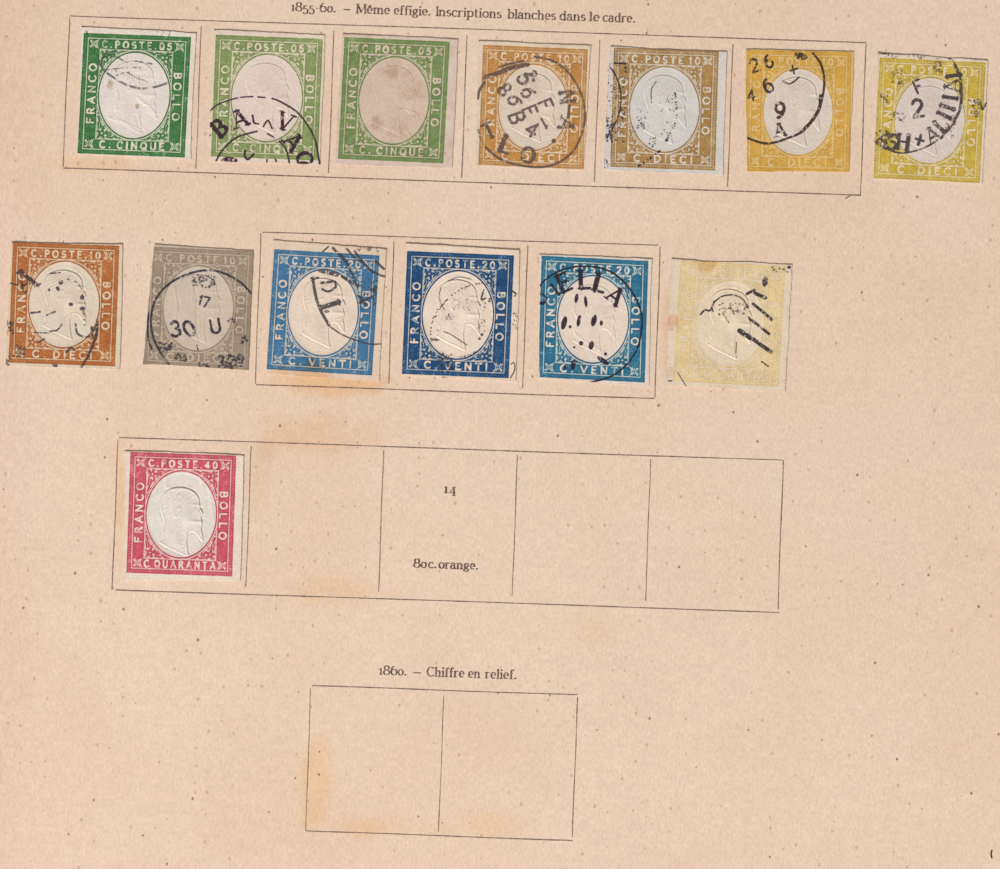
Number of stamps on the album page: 14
